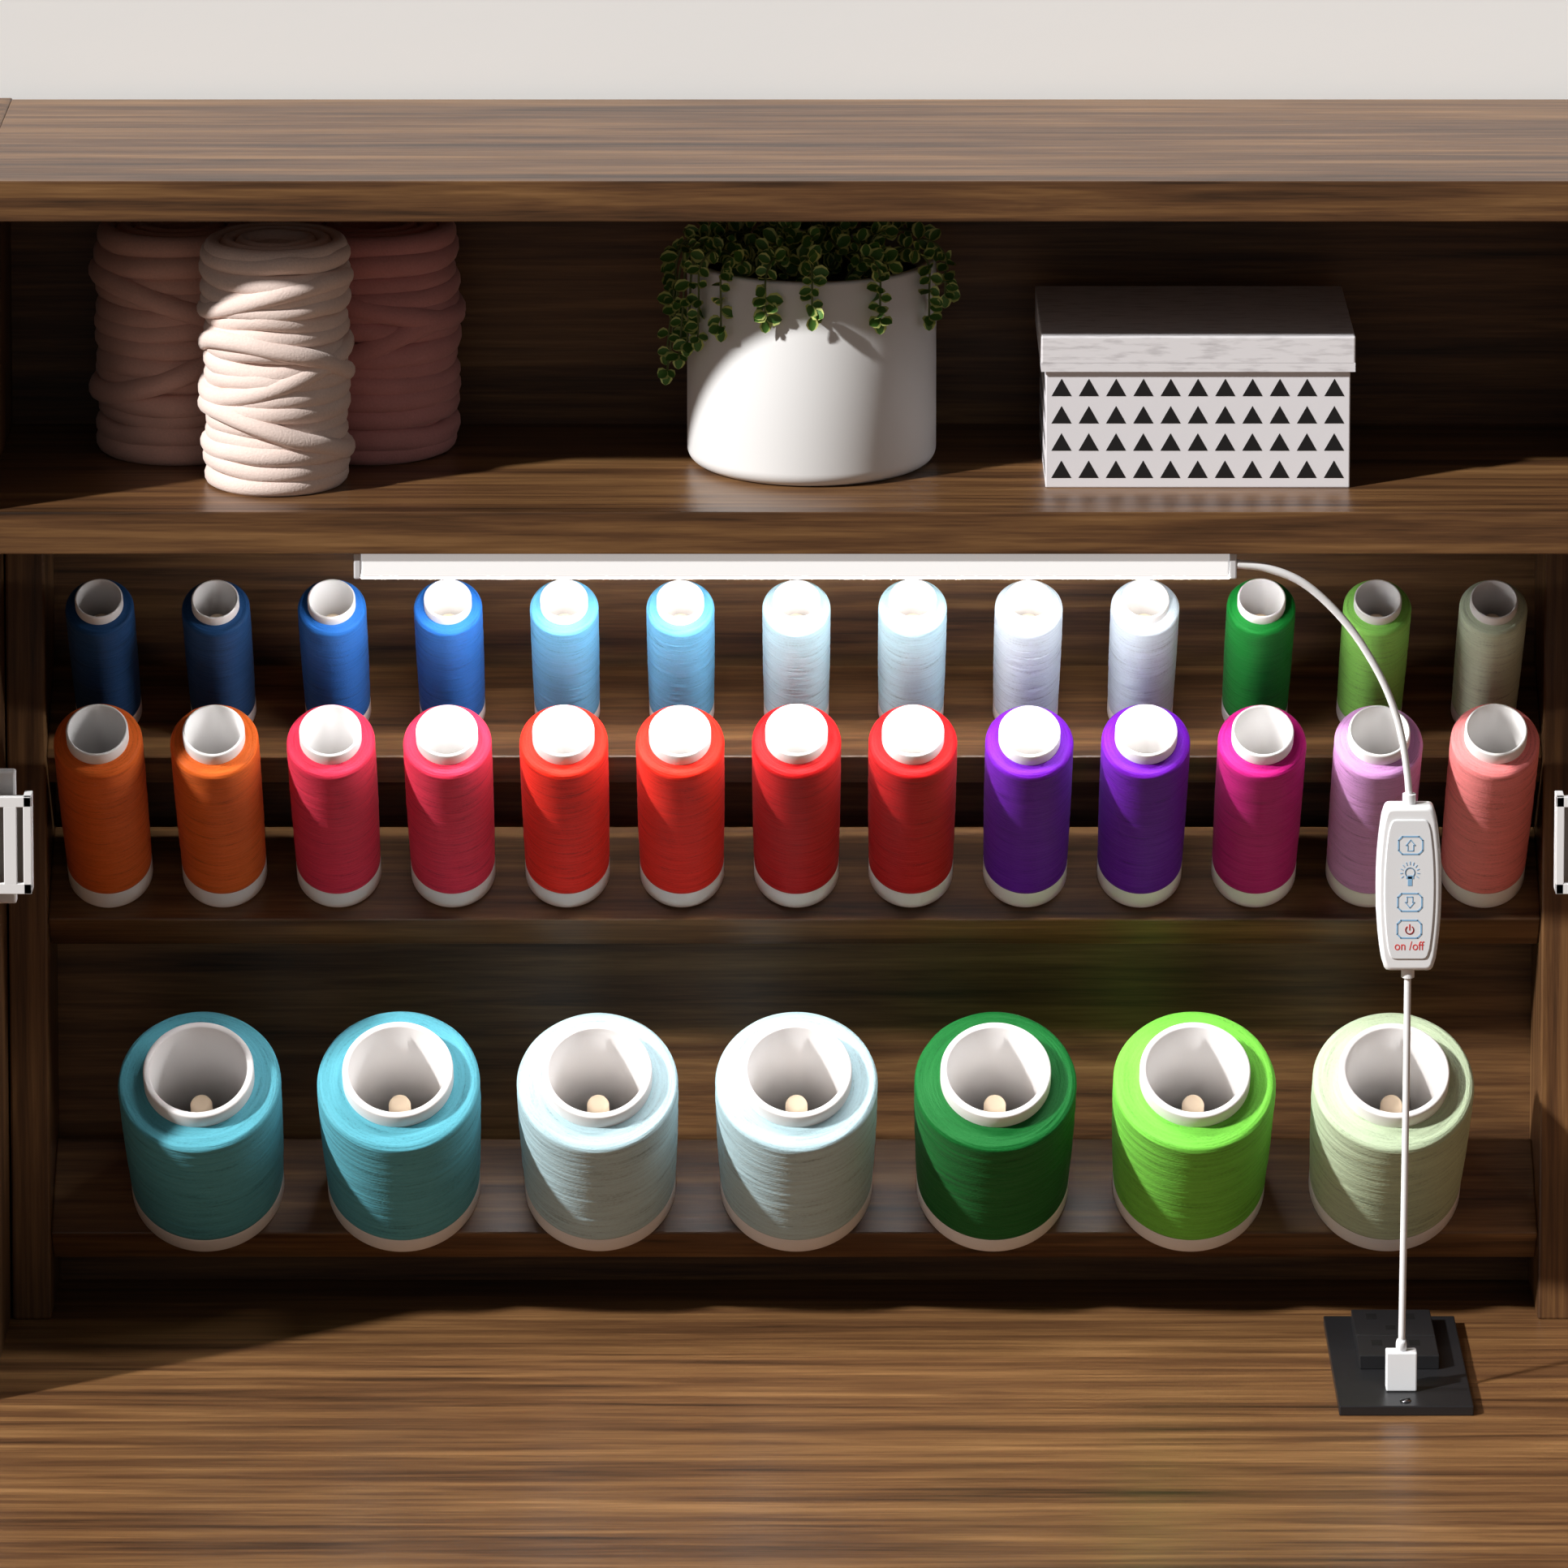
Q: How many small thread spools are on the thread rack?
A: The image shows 26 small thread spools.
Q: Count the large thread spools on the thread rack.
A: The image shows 7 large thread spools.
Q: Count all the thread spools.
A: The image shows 33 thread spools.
